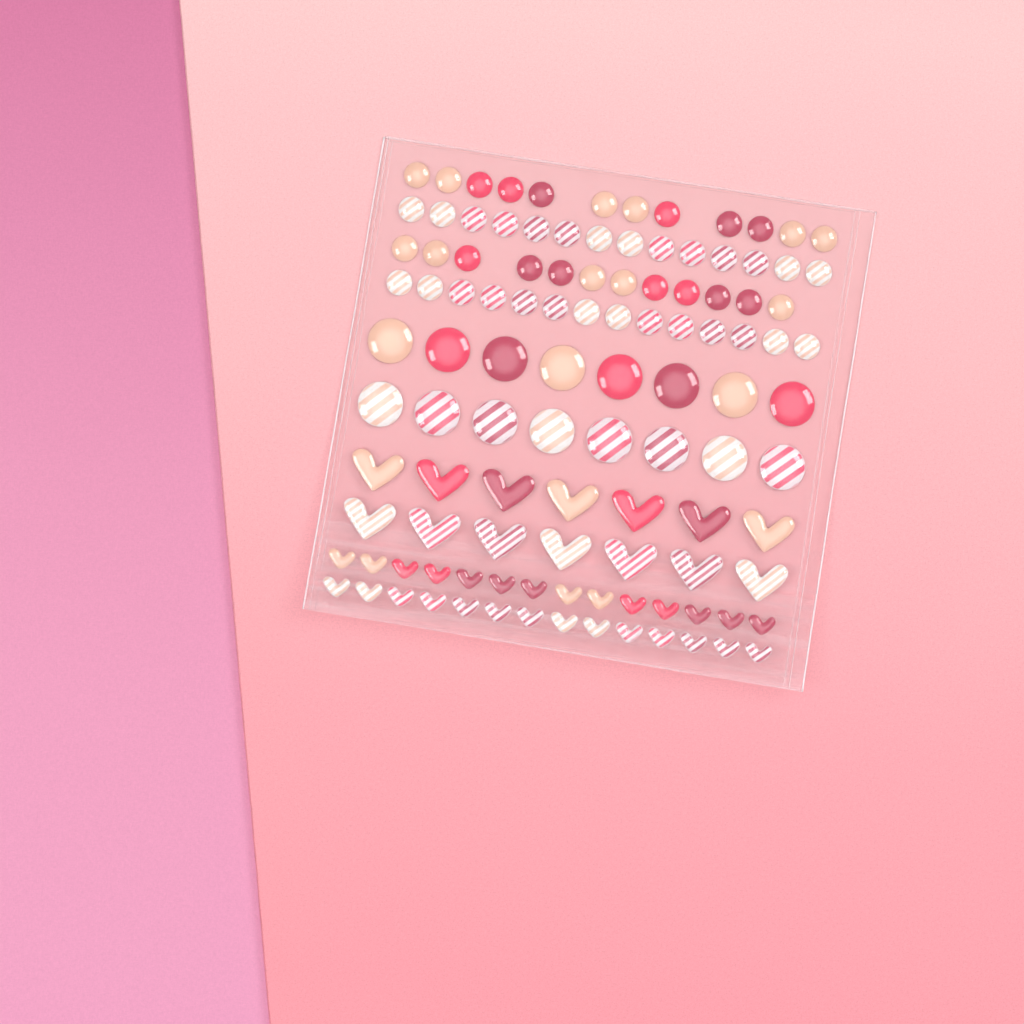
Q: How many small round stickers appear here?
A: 52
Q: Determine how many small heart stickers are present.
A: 28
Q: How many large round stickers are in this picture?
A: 16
